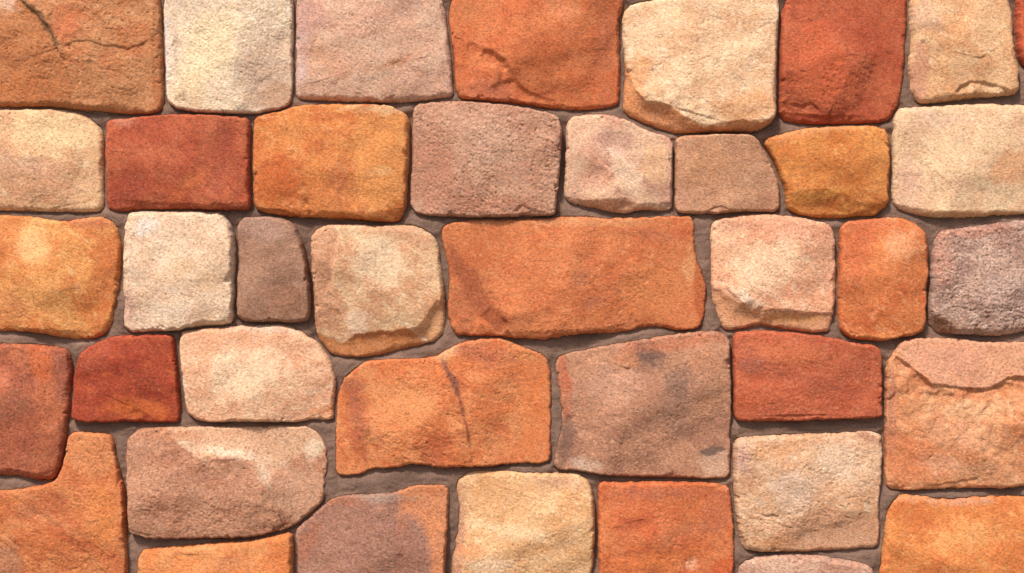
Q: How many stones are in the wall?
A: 40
